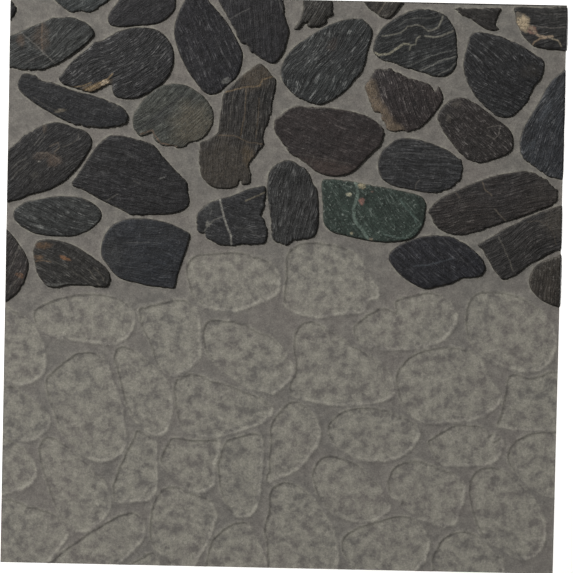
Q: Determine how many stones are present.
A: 35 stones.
